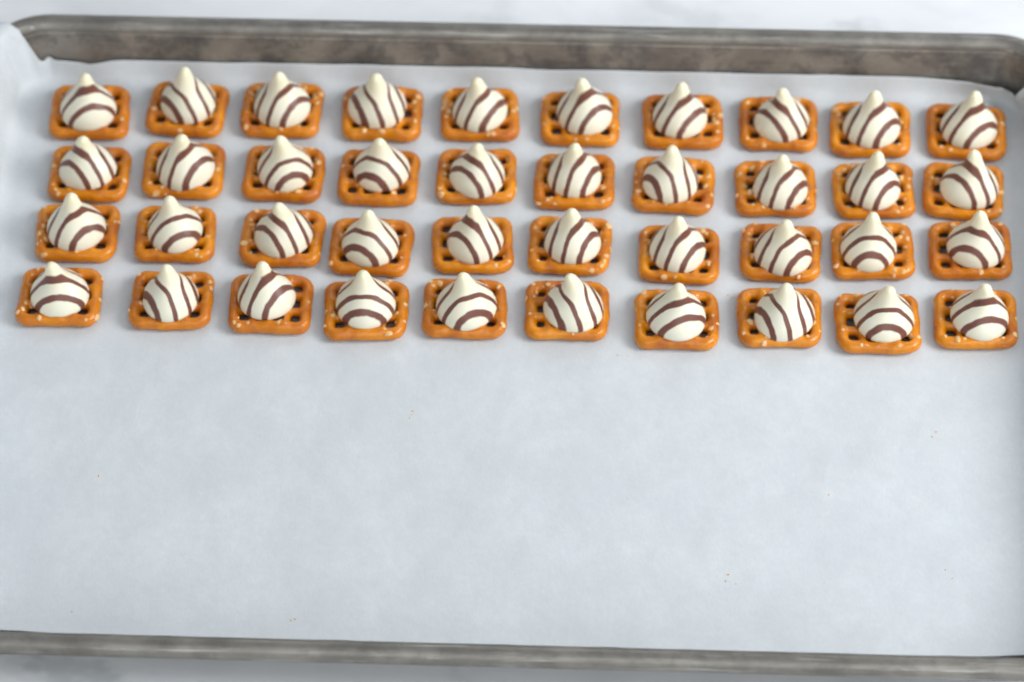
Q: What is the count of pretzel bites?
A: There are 40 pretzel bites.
